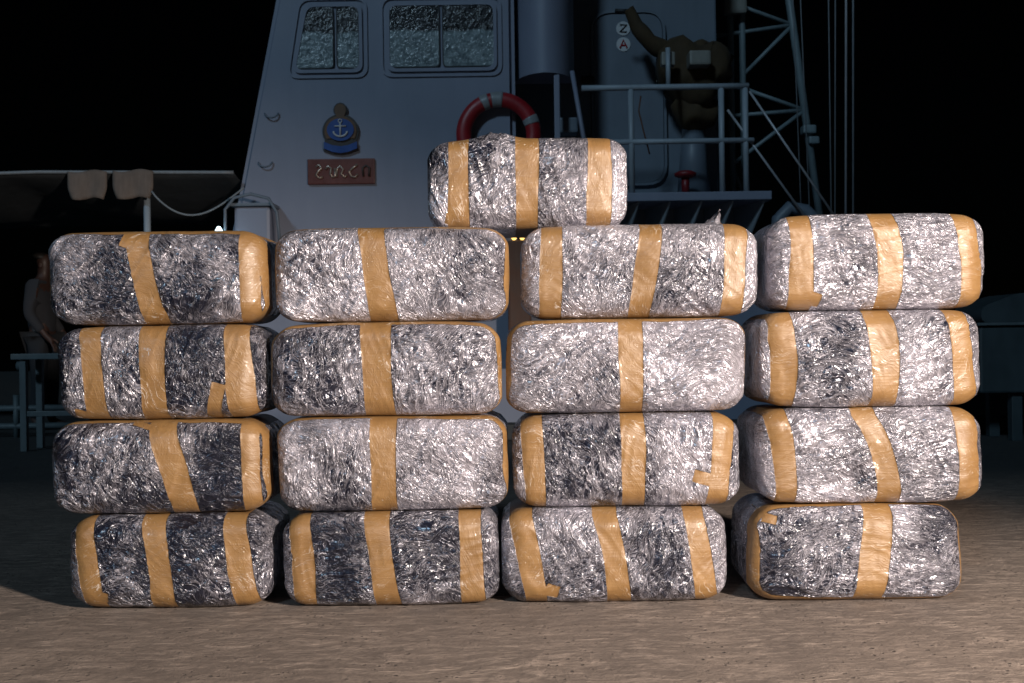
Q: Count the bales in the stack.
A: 17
